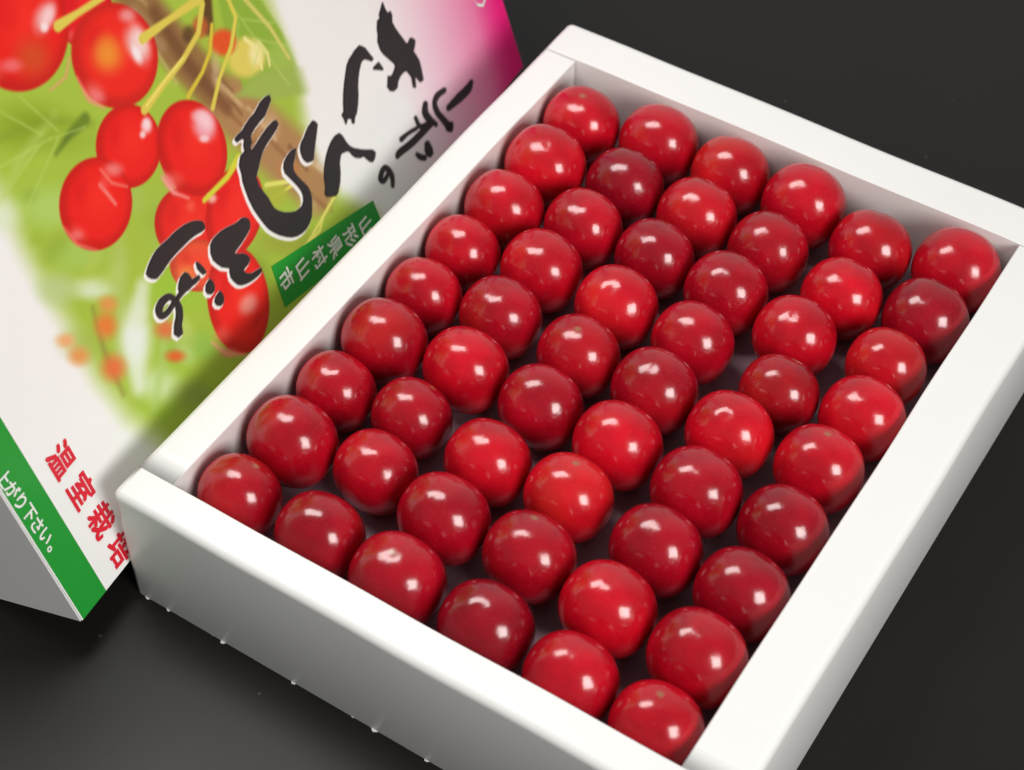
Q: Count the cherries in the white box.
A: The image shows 54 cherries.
